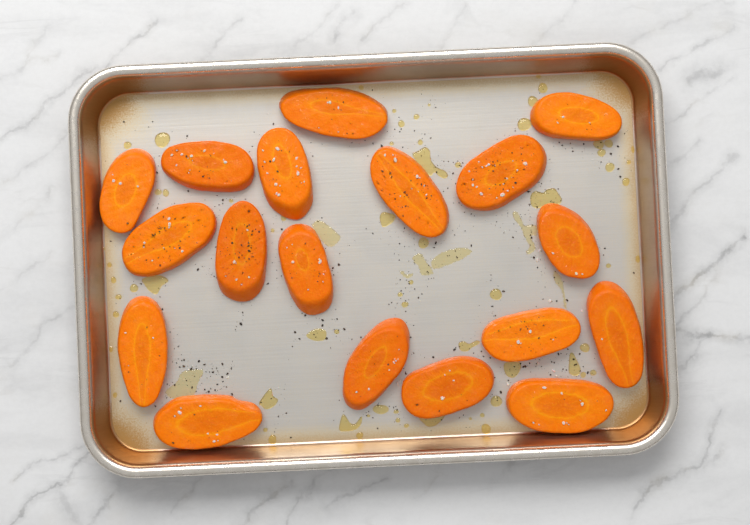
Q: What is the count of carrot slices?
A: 18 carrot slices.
